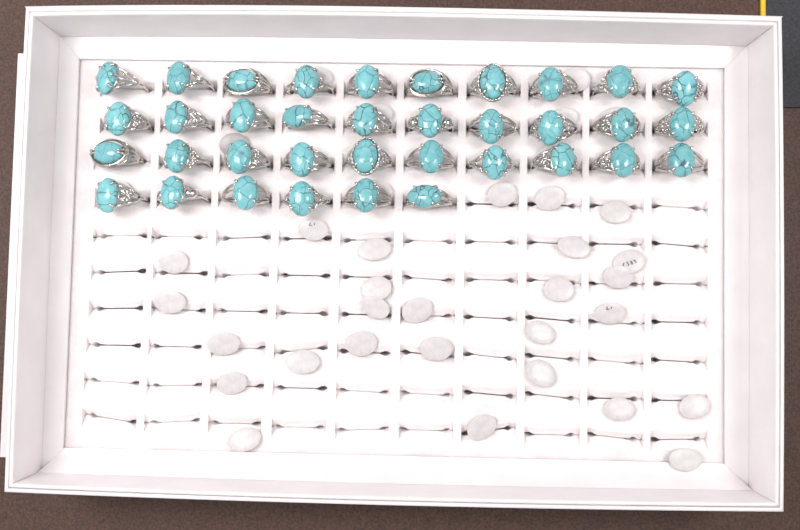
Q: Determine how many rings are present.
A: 36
